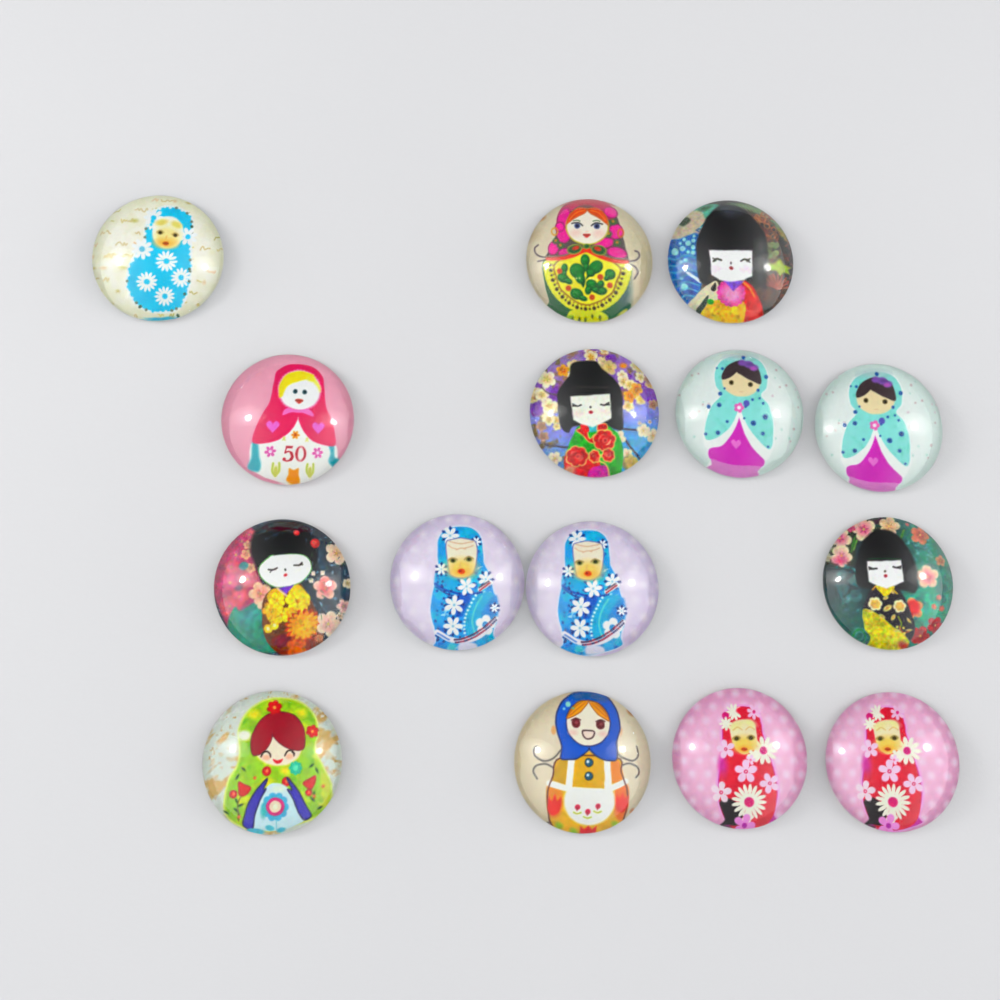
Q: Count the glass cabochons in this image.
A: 15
